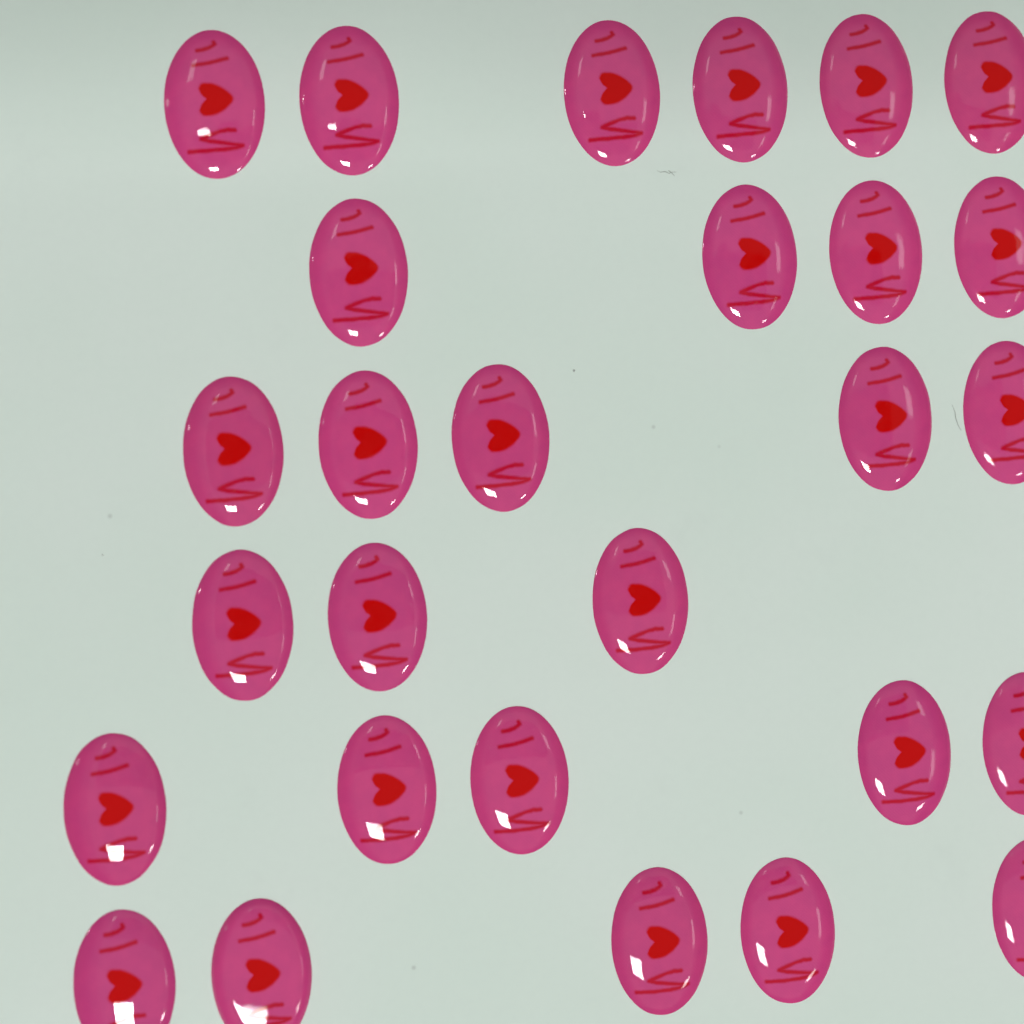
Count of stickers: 28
